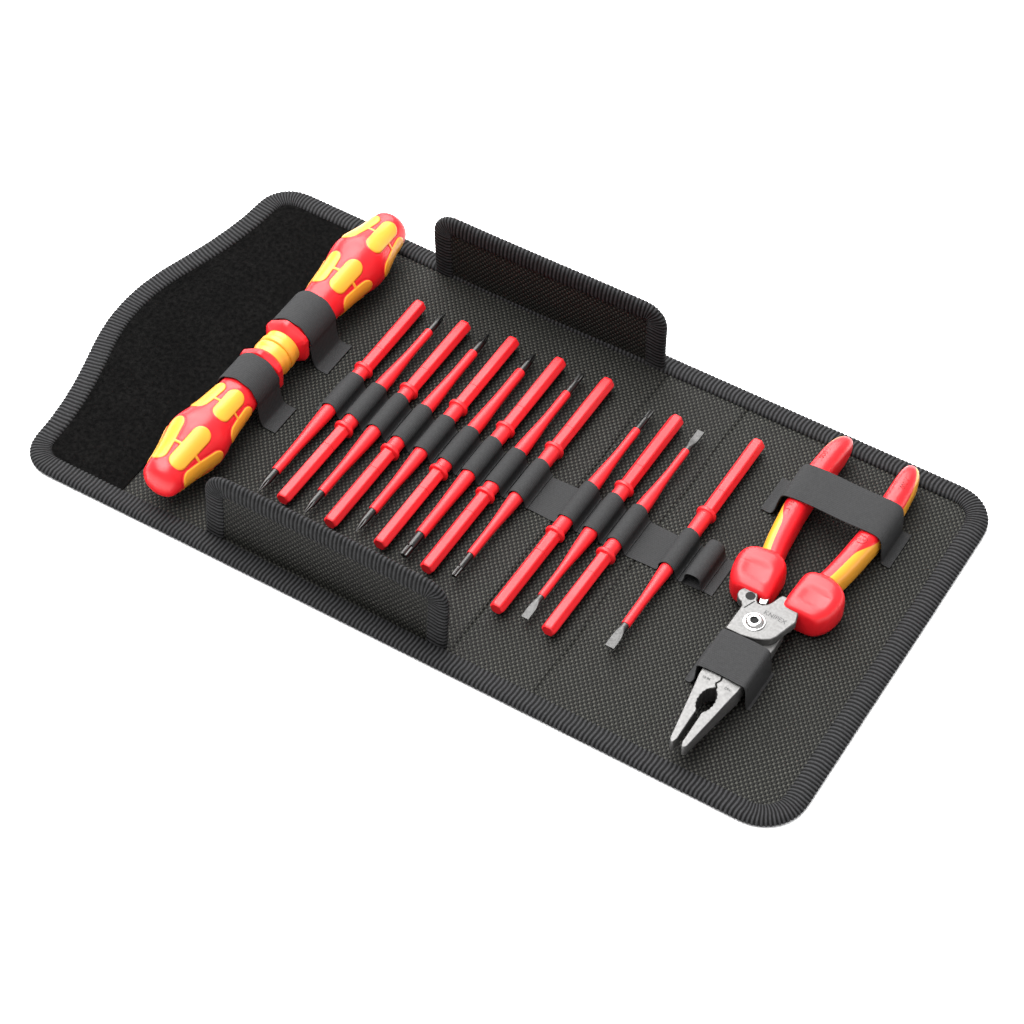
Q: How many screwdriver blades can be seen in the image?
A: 13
